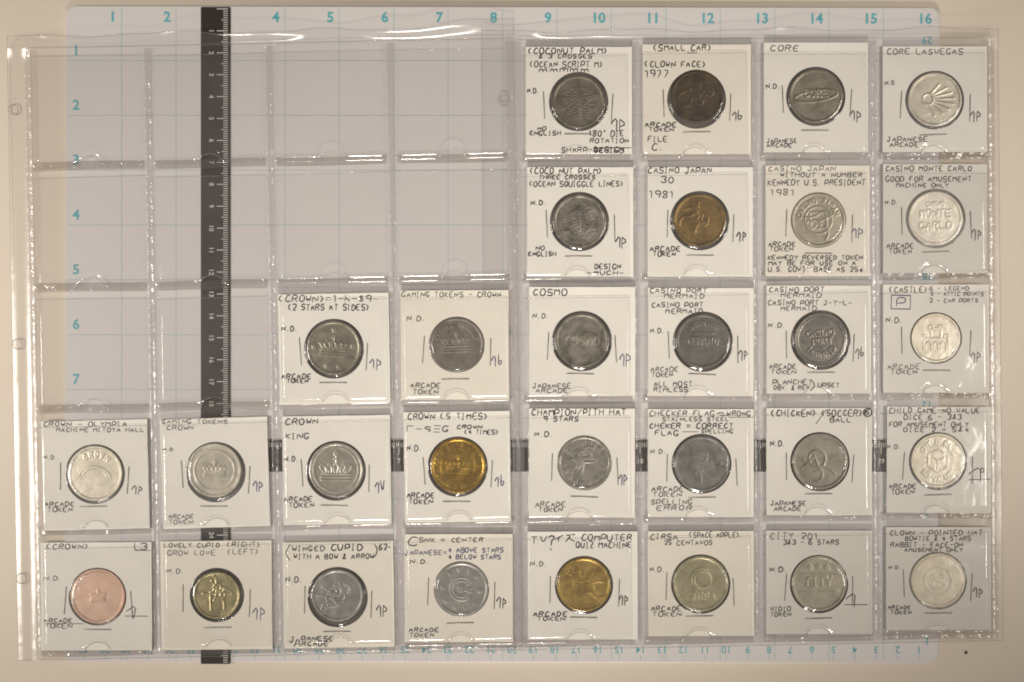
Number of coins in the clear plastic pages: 30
